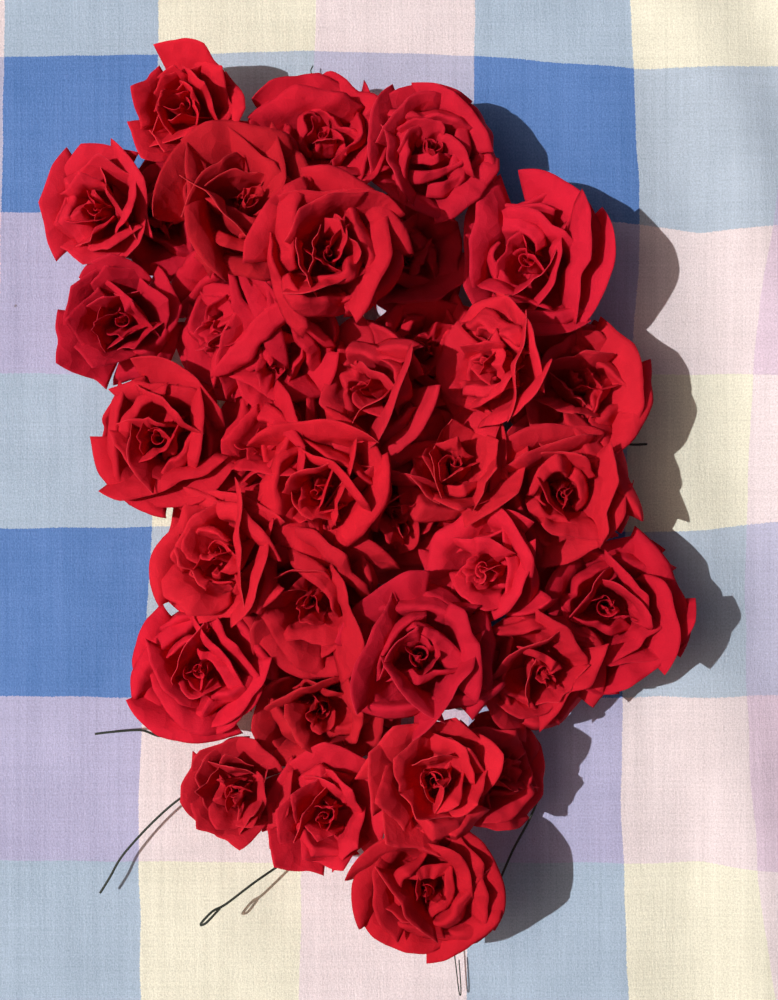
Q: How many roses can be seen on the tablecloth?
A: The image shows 35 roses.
